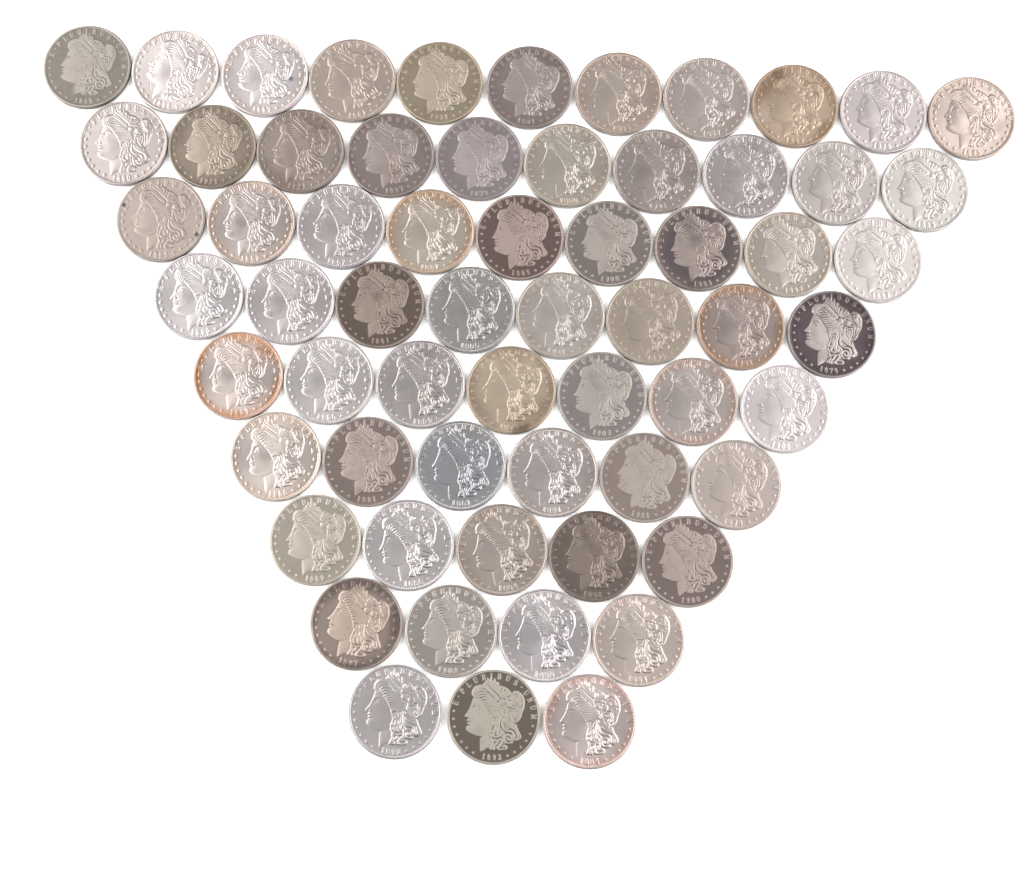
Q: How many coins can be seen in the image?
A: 63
